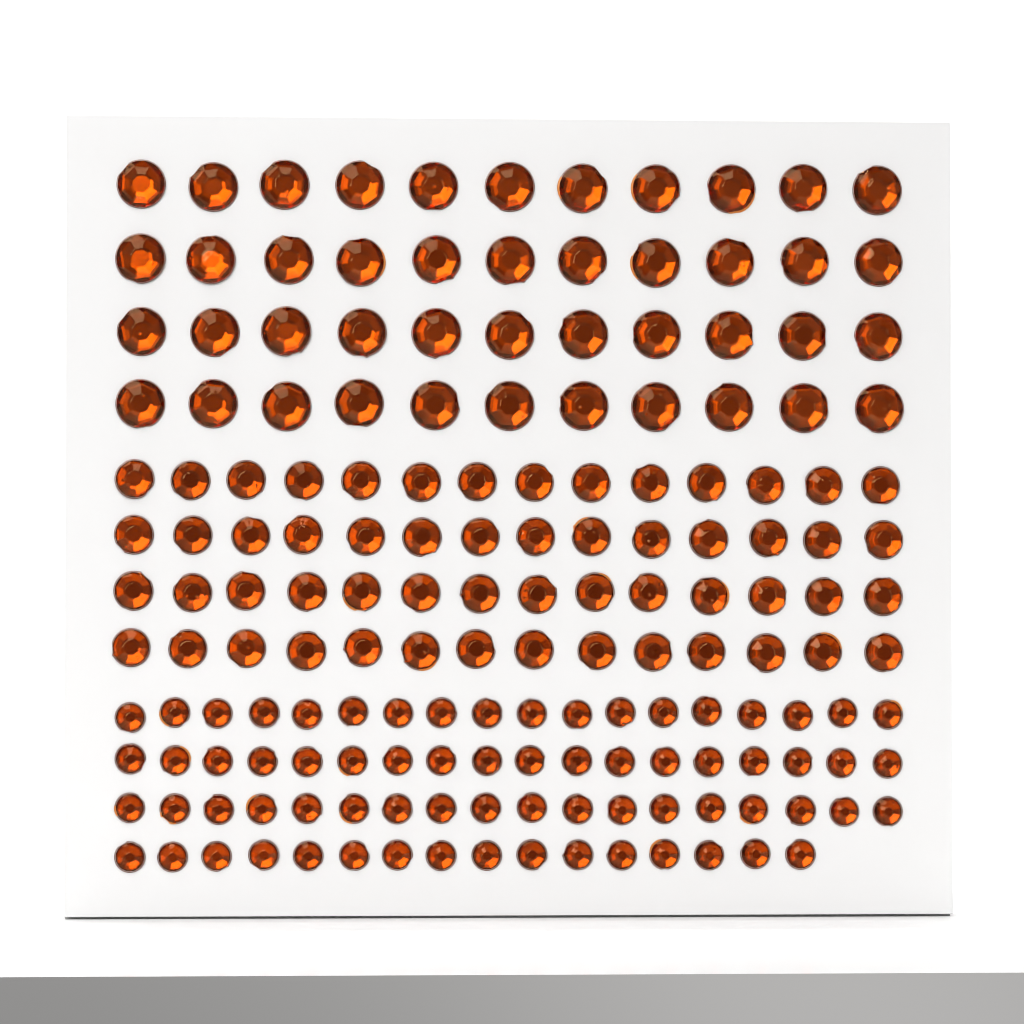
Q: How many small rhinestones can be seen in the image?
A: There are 70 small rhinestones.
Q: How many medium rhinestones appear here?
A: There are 56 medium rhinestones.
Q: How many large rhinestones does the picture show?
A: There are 44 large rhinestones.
